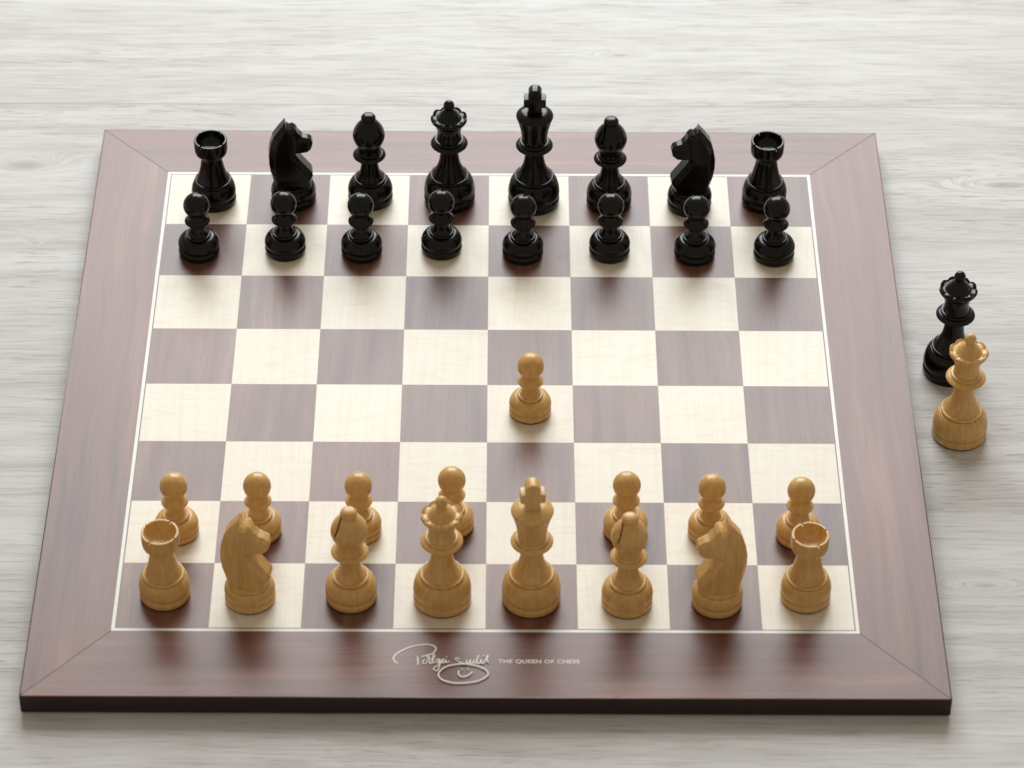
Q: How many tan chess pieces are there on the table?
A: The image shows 17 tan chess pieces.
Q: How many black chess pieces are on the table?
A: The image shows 17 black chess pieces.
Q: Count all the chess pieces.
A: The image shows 34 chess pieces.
